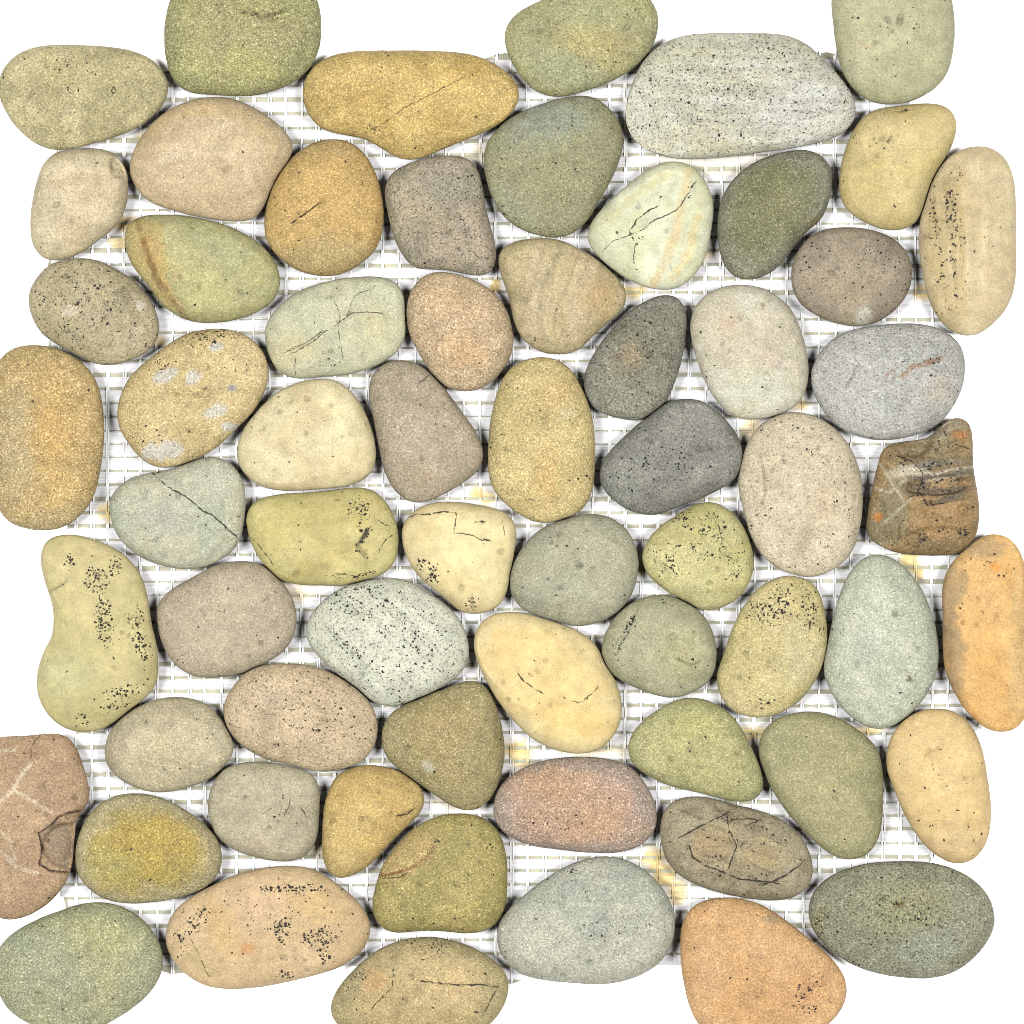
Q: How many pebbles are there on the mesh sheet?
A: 64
